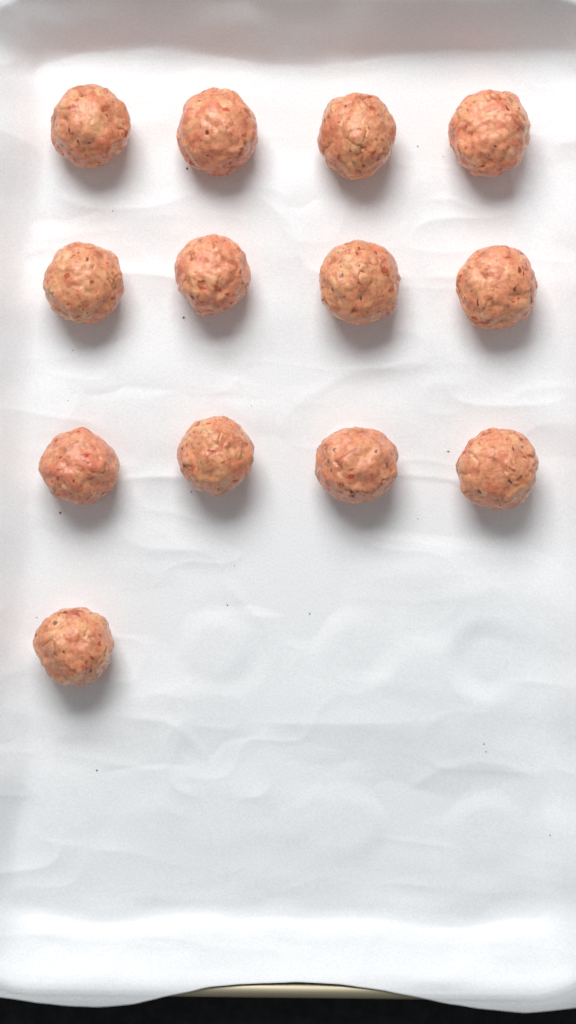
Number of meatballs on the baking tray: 13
